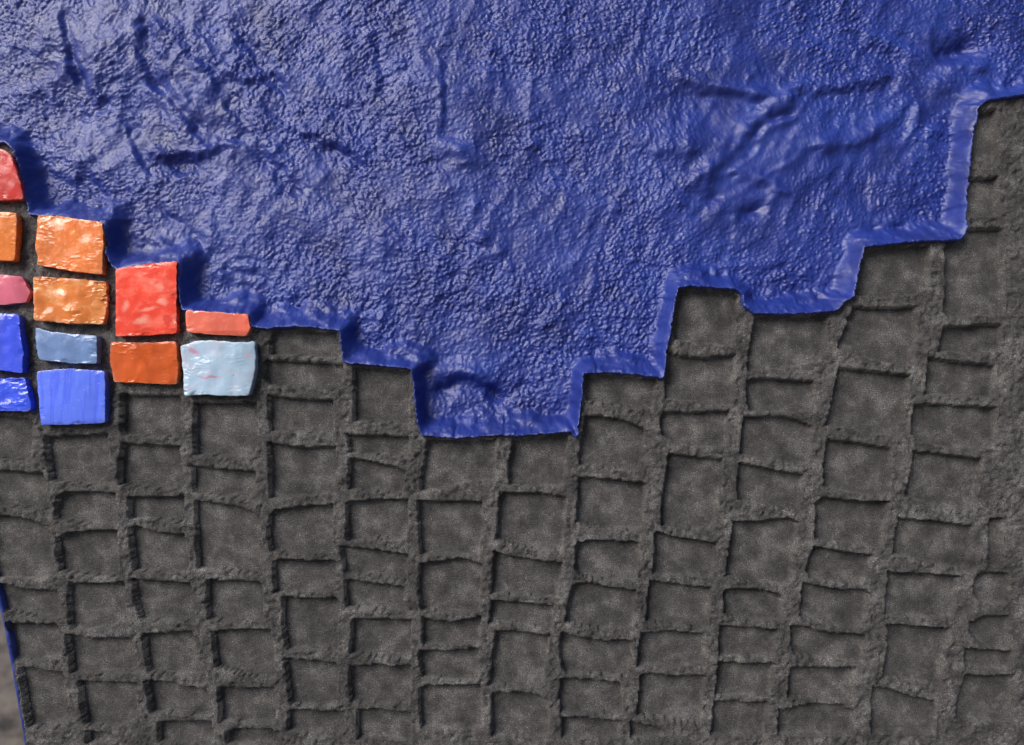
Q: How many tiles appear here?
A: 13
